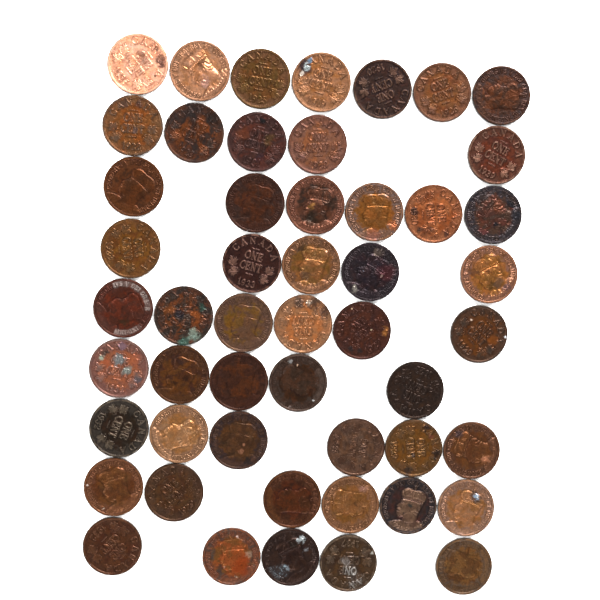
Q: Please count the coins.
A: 51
